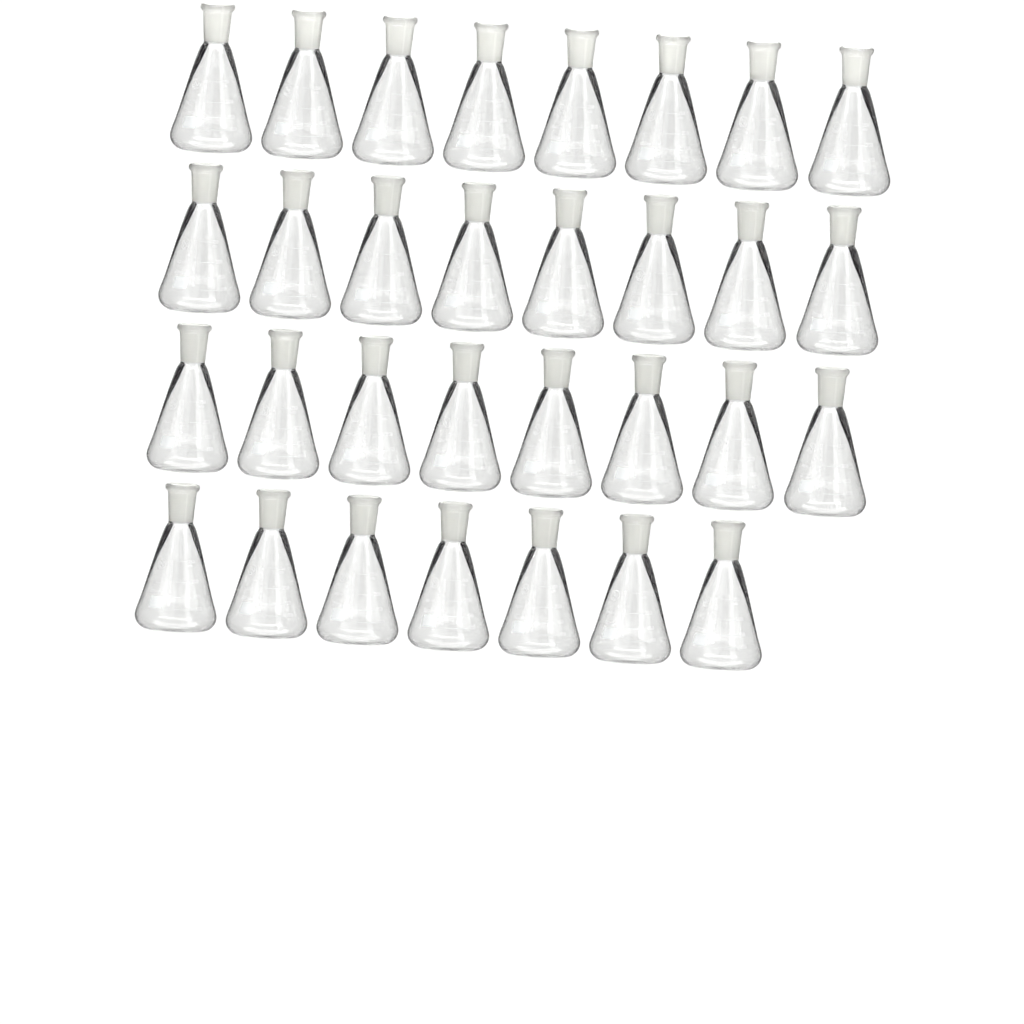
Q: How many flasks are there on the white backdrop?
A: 31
